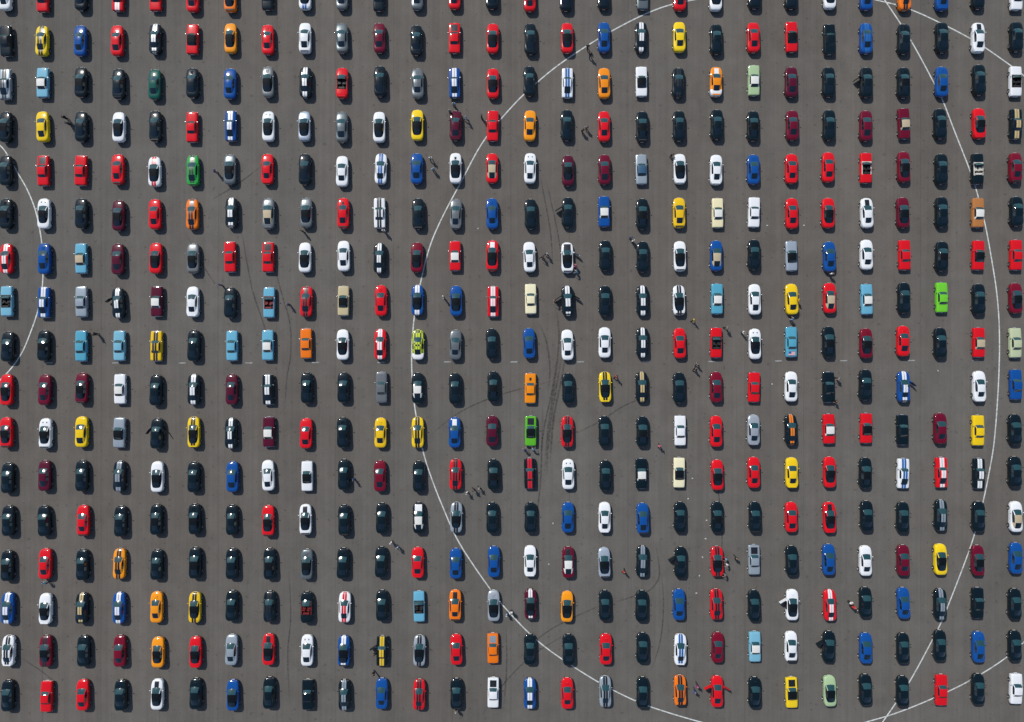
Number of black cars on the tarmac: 169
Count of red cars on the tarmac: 83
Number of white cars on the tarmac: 62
